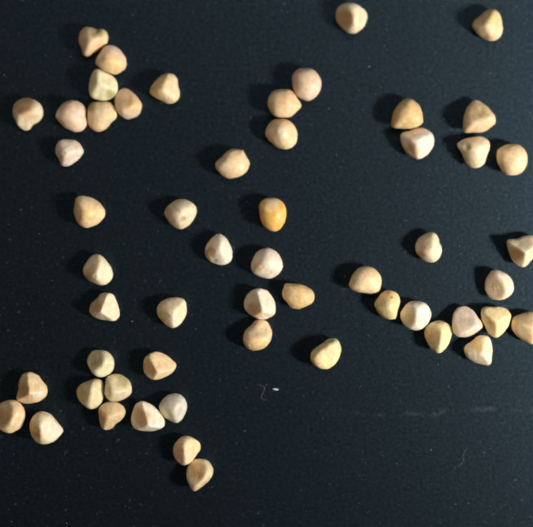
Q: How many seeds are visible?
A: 55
